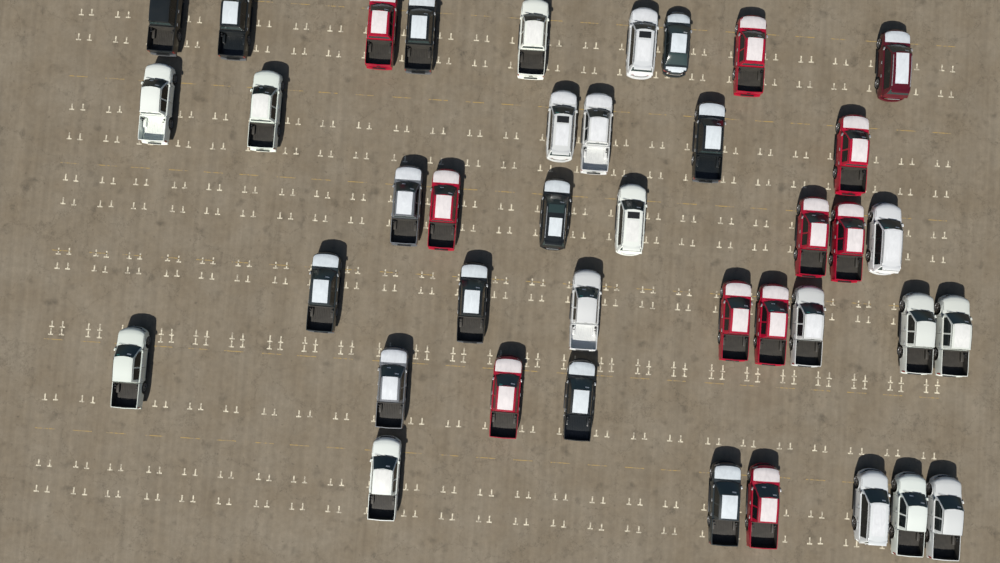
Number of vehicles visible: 40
